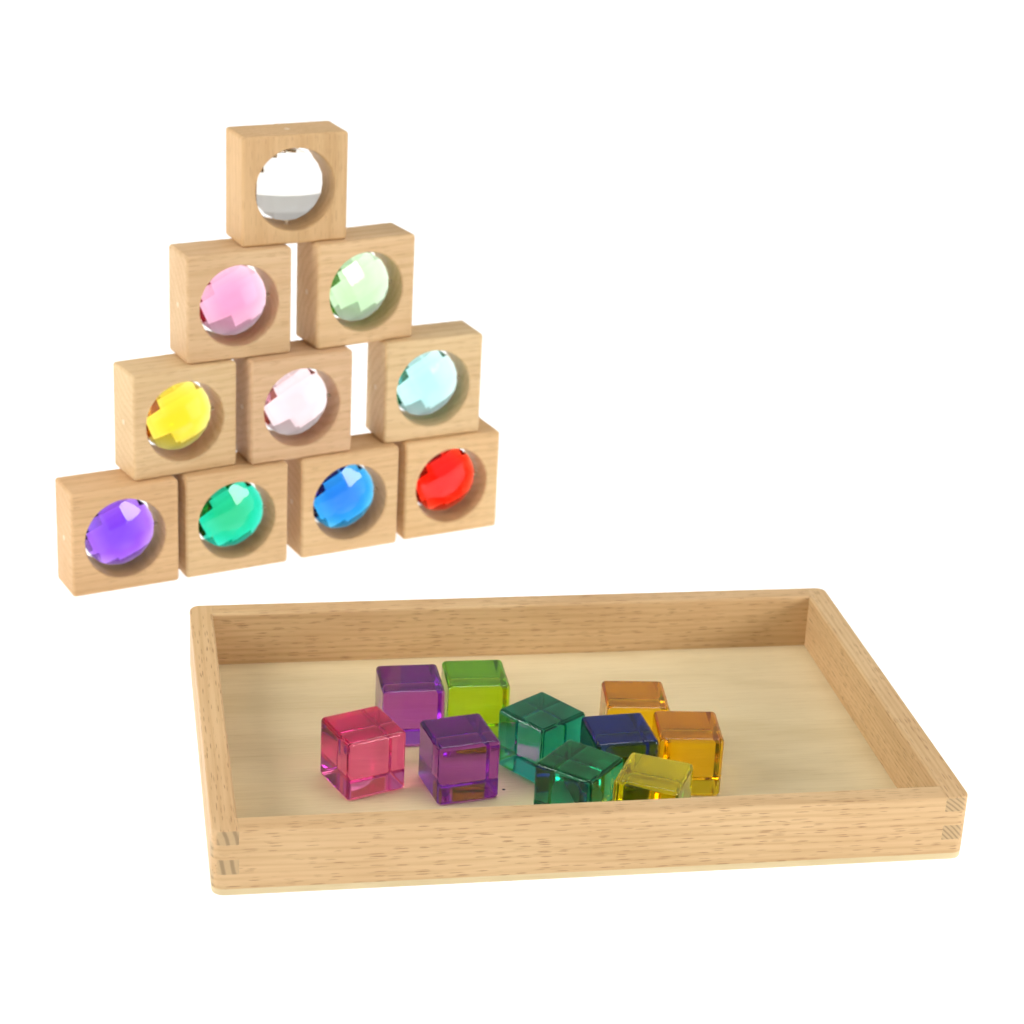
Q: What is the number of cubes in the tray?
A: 10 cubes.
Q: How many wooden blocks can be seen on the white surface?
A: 10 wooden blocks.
